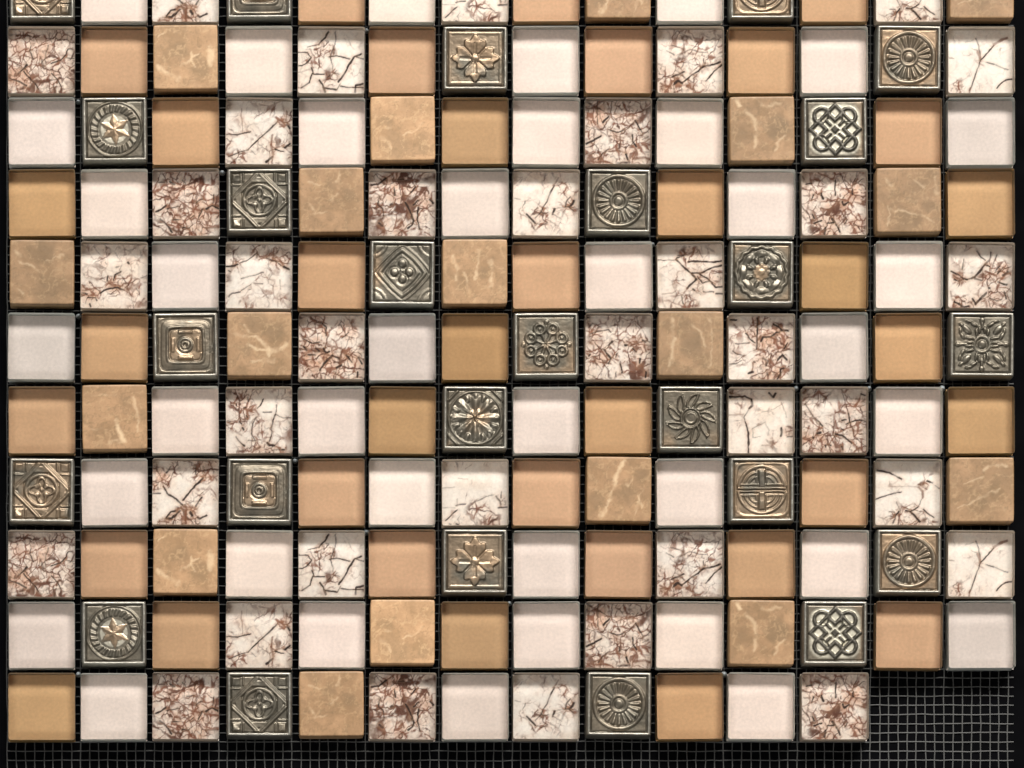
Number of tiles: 152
